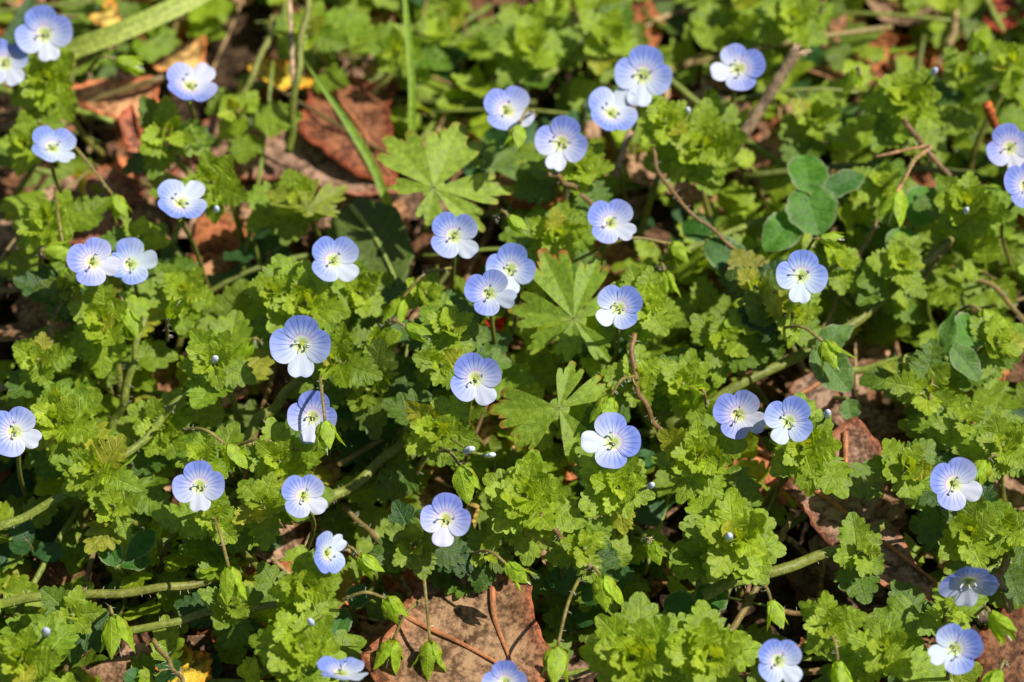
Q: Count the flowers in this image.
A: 38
